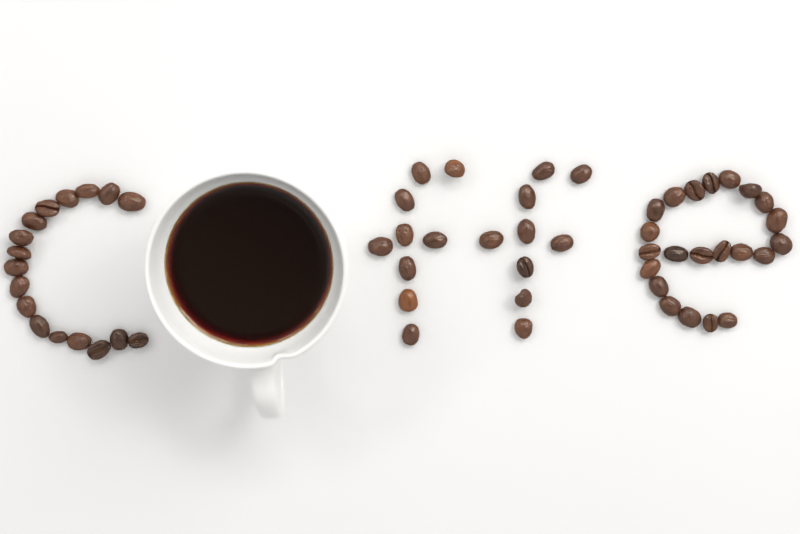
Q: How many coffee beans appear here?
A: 57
